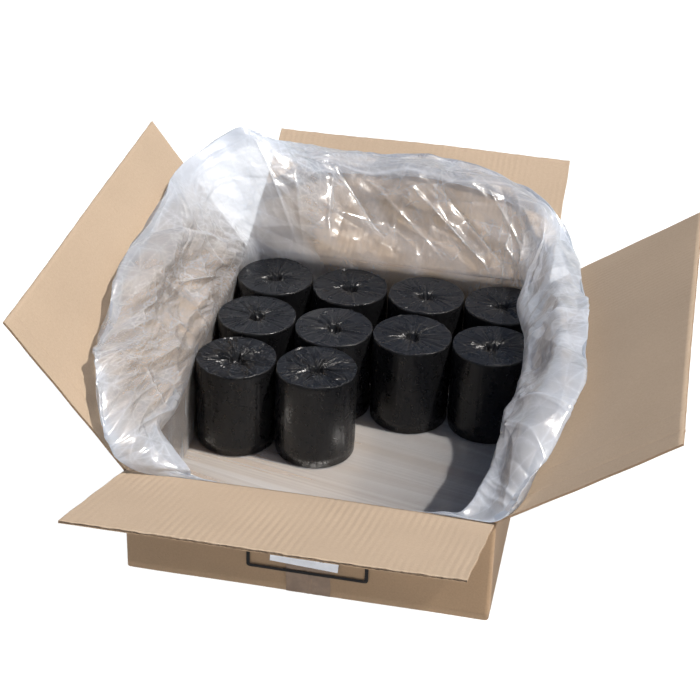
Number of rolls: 10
